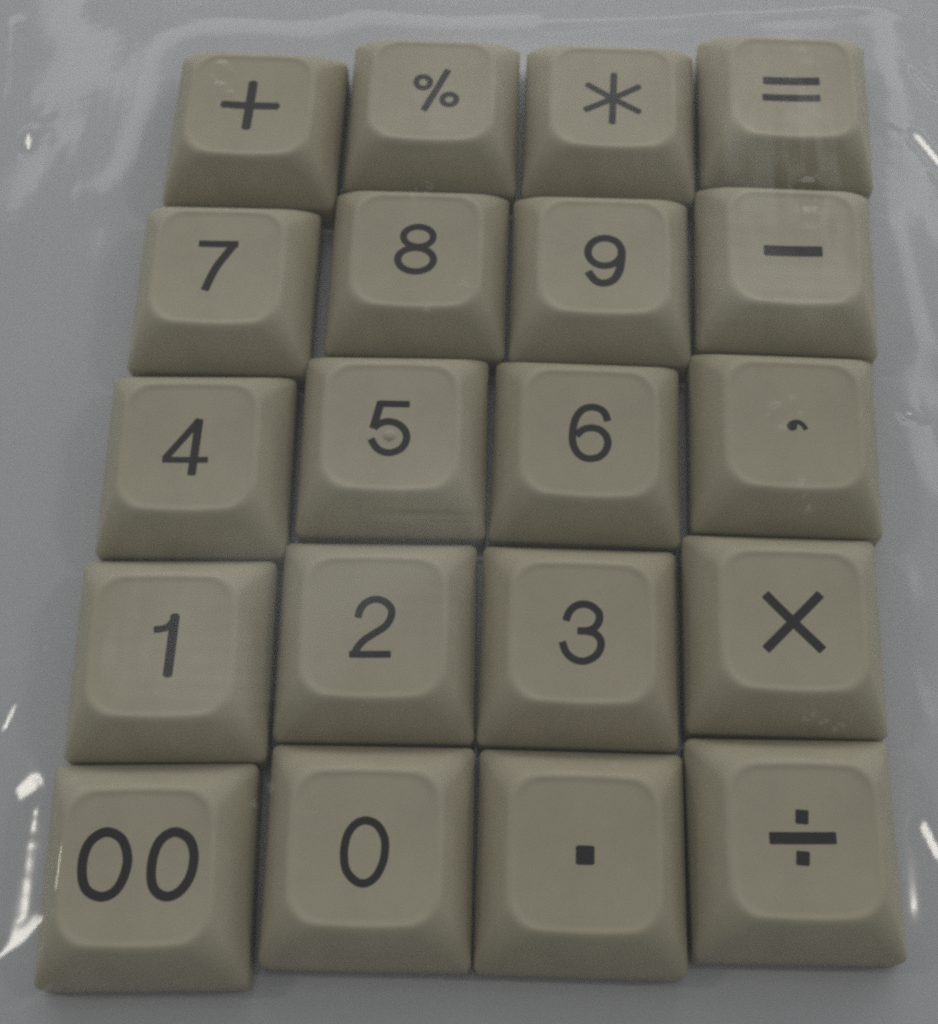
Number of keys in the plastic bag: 20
